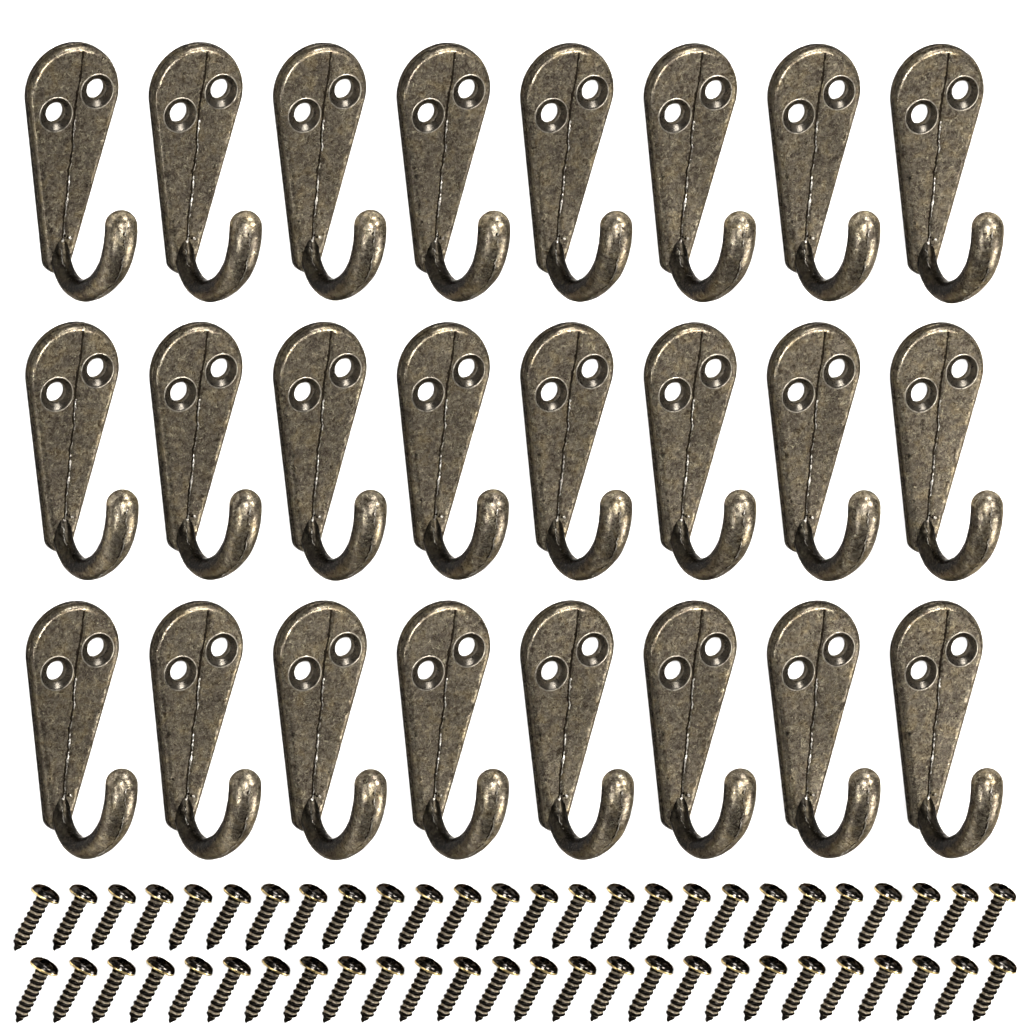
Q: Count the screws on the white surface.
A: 52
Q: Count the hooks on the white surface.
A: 24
